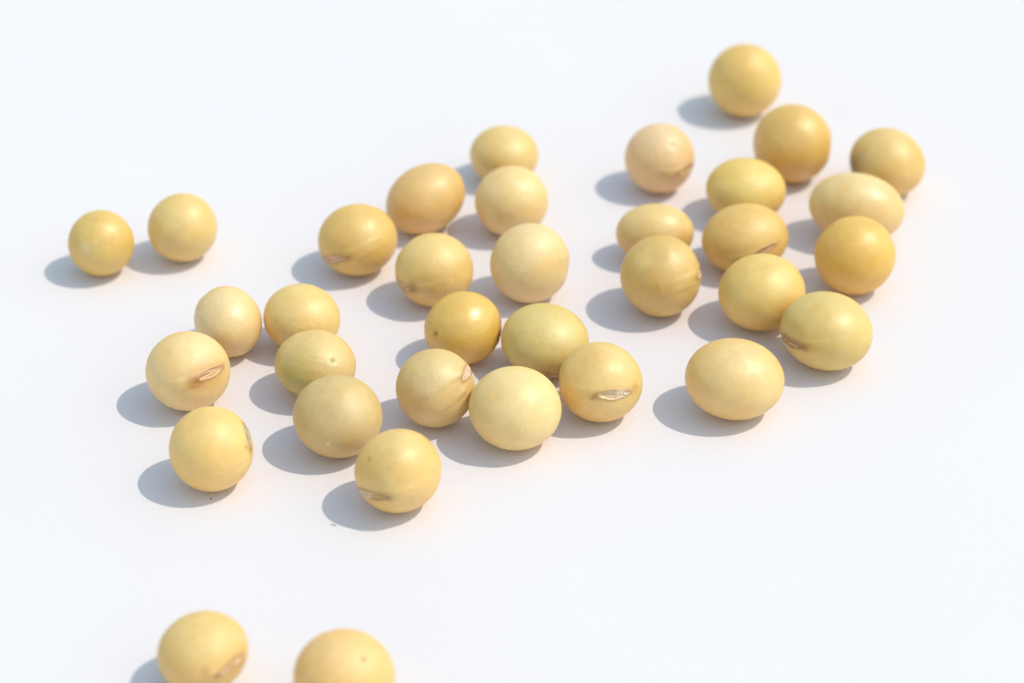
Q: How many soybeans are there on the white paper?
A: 35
